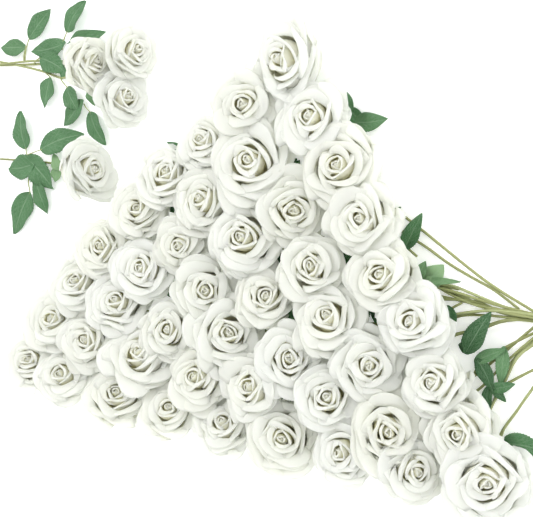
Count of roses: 49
